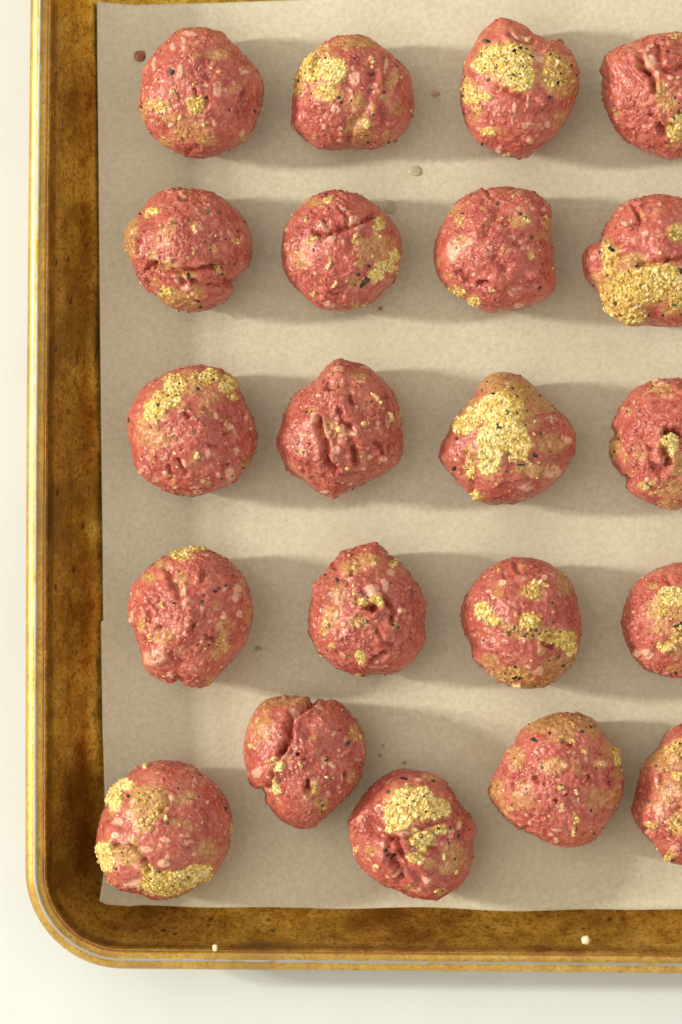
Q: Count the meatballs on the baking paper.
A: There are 21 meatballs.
